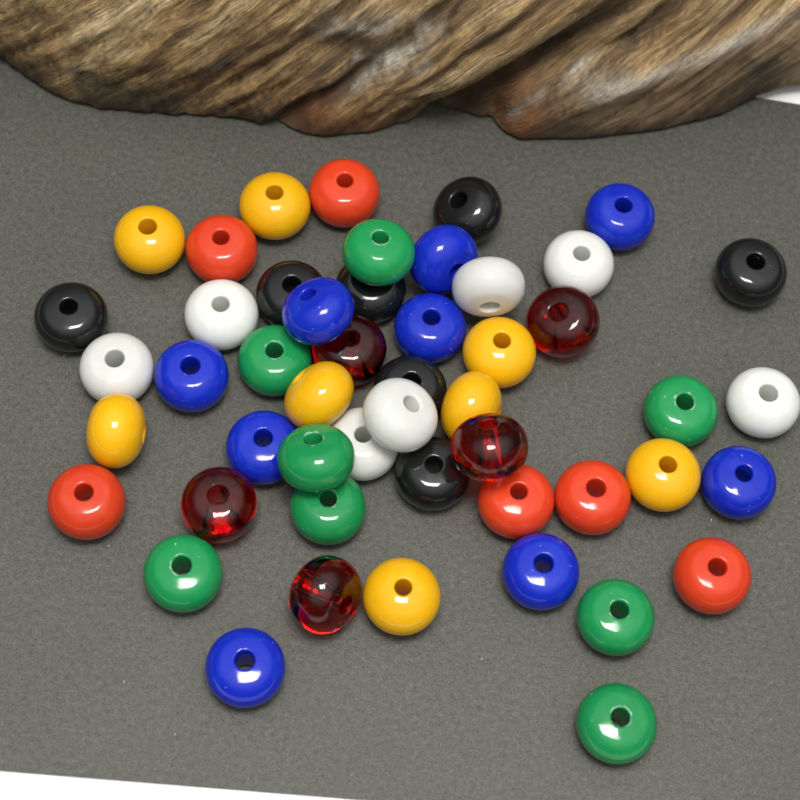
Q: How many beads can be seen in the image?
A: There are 50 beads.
